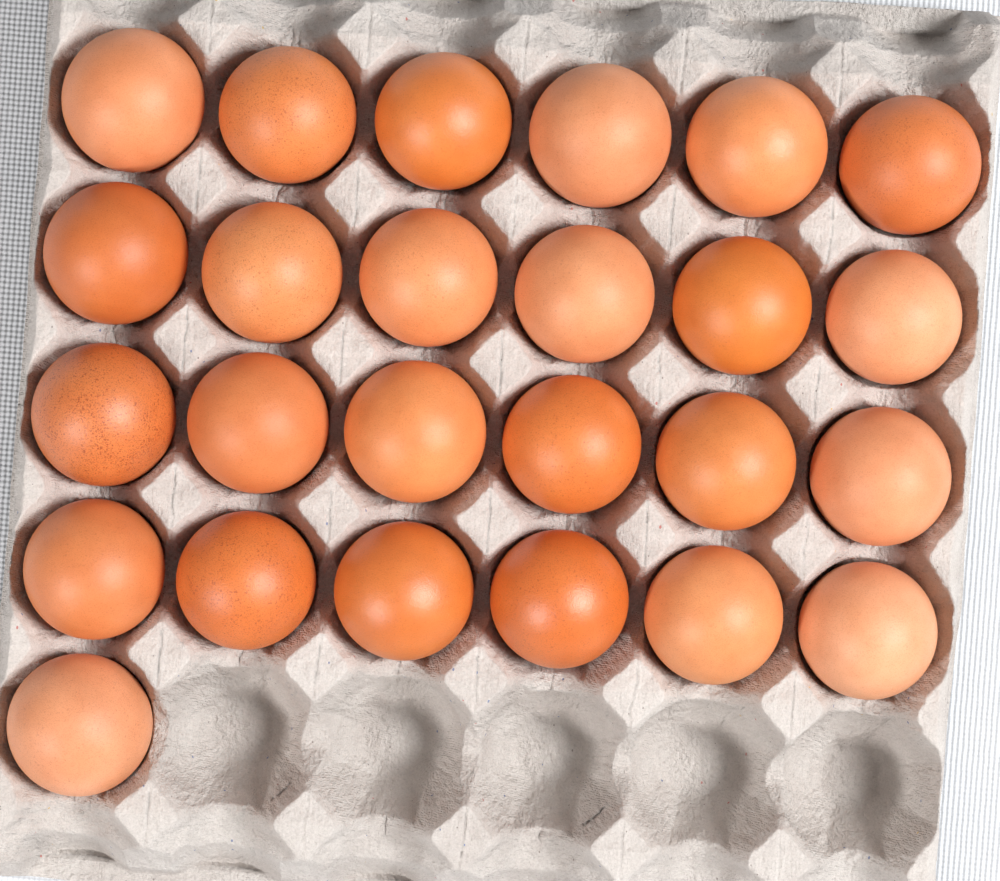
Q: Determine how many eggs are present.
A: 25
